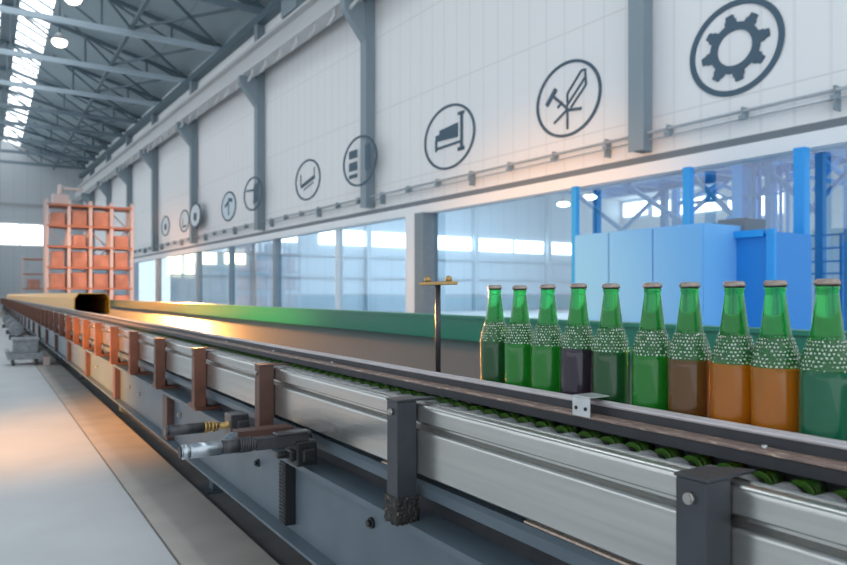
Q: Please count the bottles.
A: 10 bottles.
